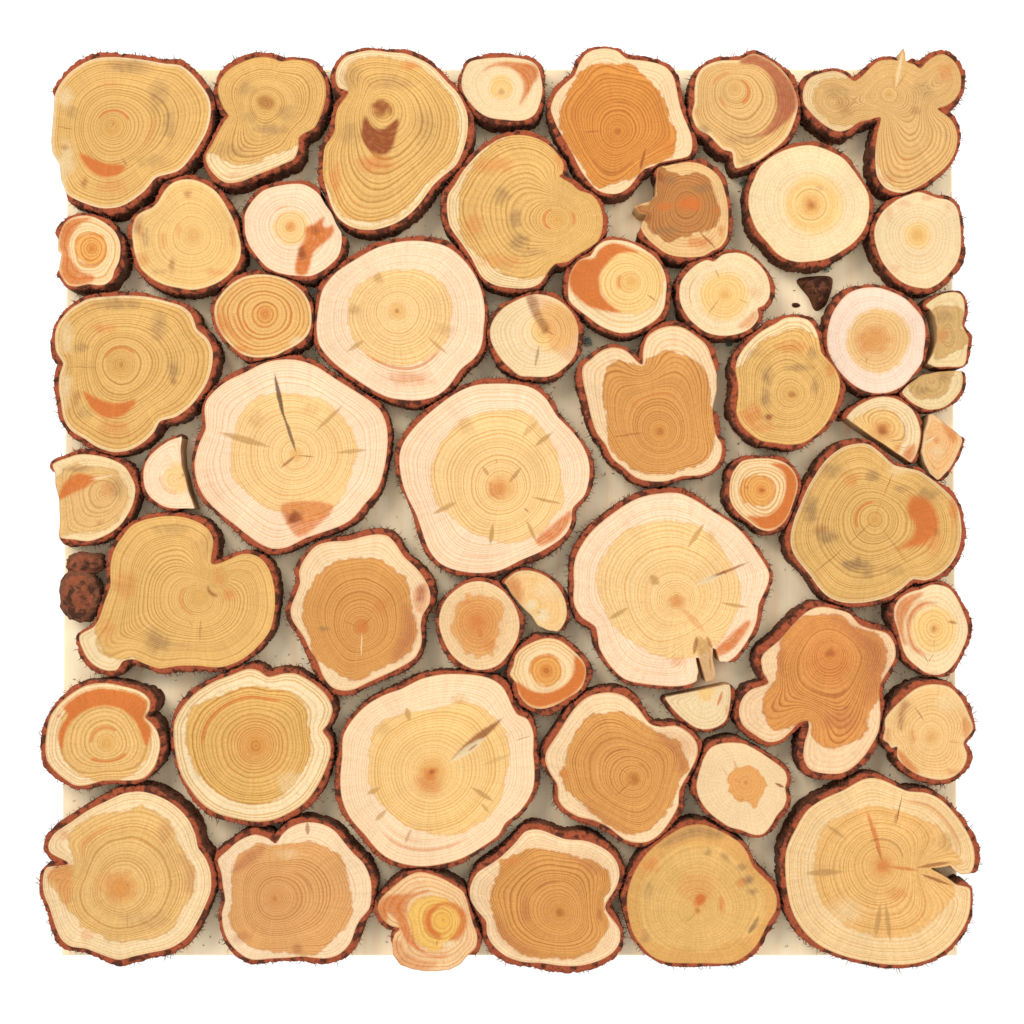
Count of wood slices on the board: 54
